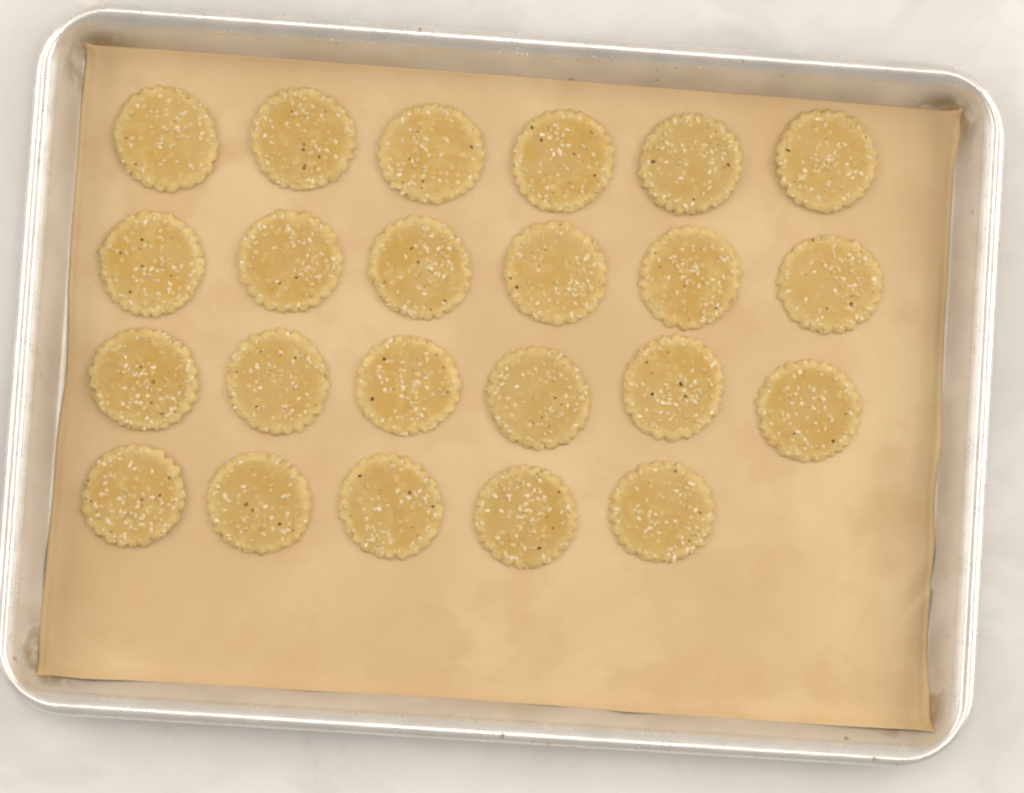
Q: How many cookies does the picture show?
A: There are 23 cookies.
